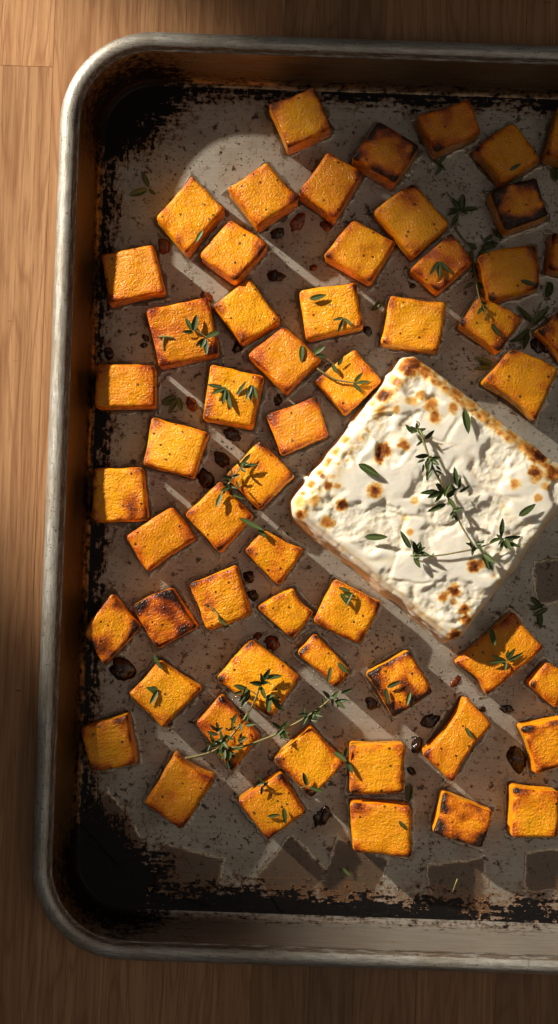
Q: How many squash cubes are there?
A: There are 56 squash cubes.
